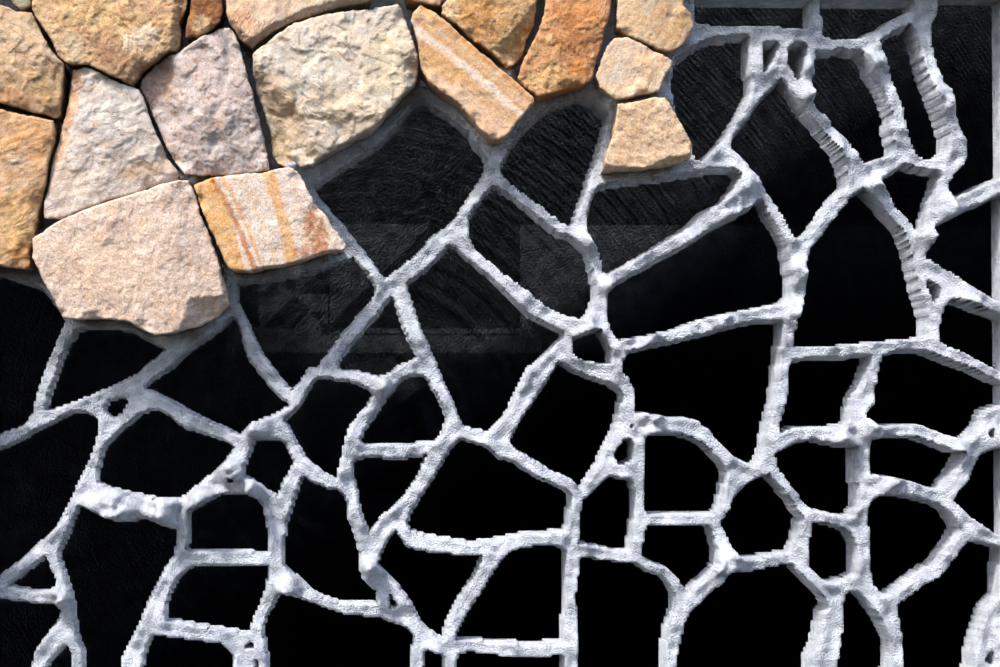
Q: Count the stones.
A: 18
